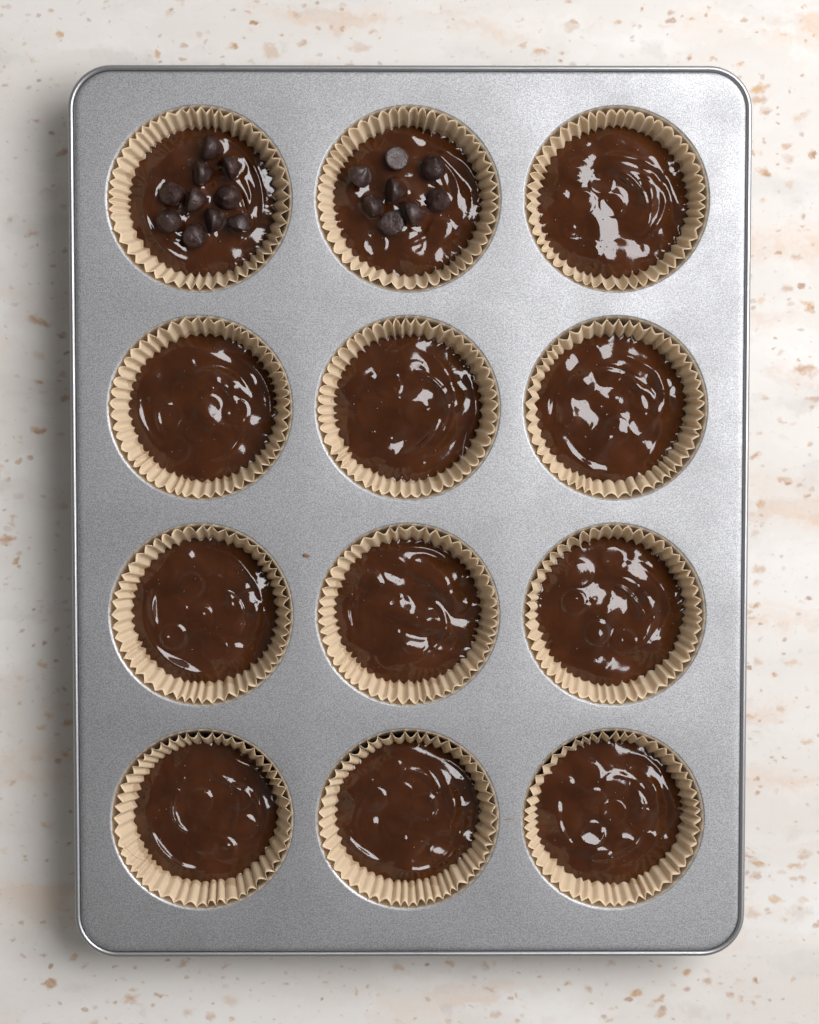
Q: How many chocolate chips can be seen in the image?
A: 18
